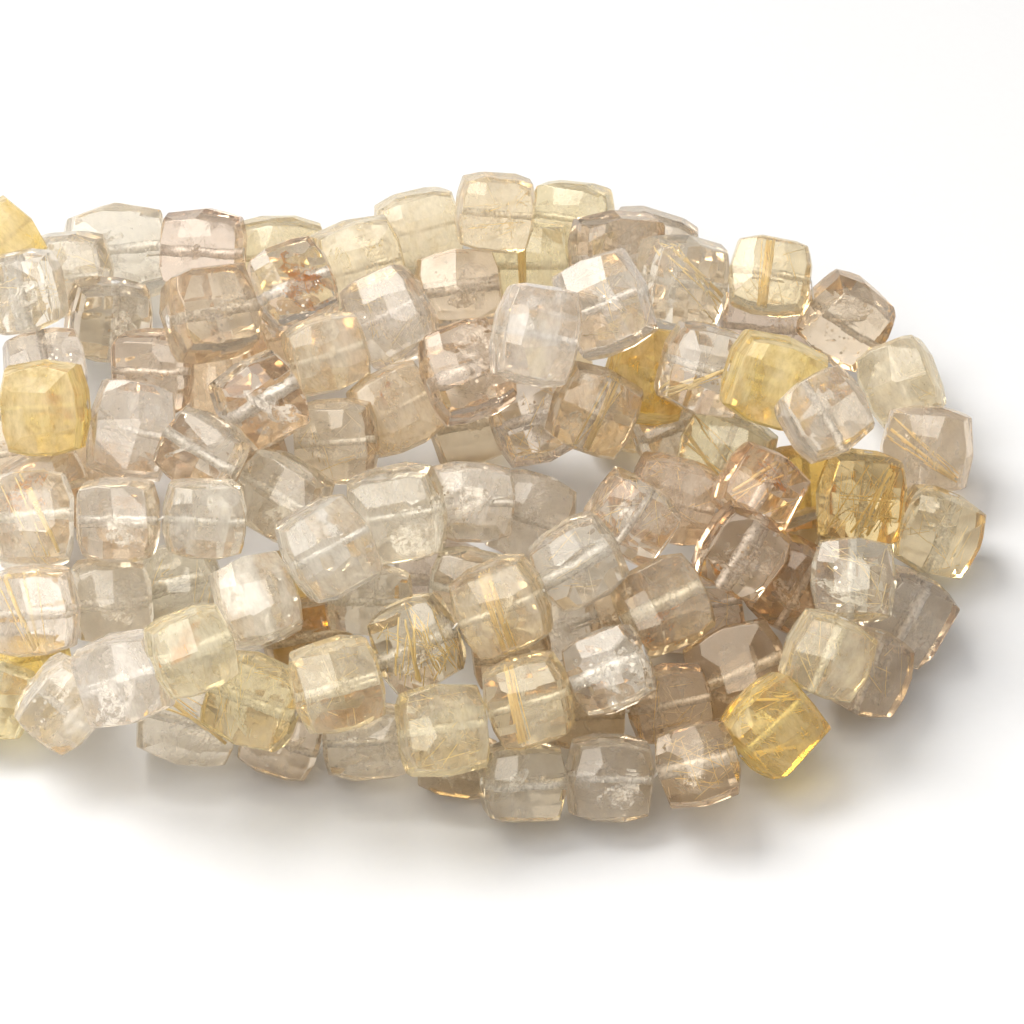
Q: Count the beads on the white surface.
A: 112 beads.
